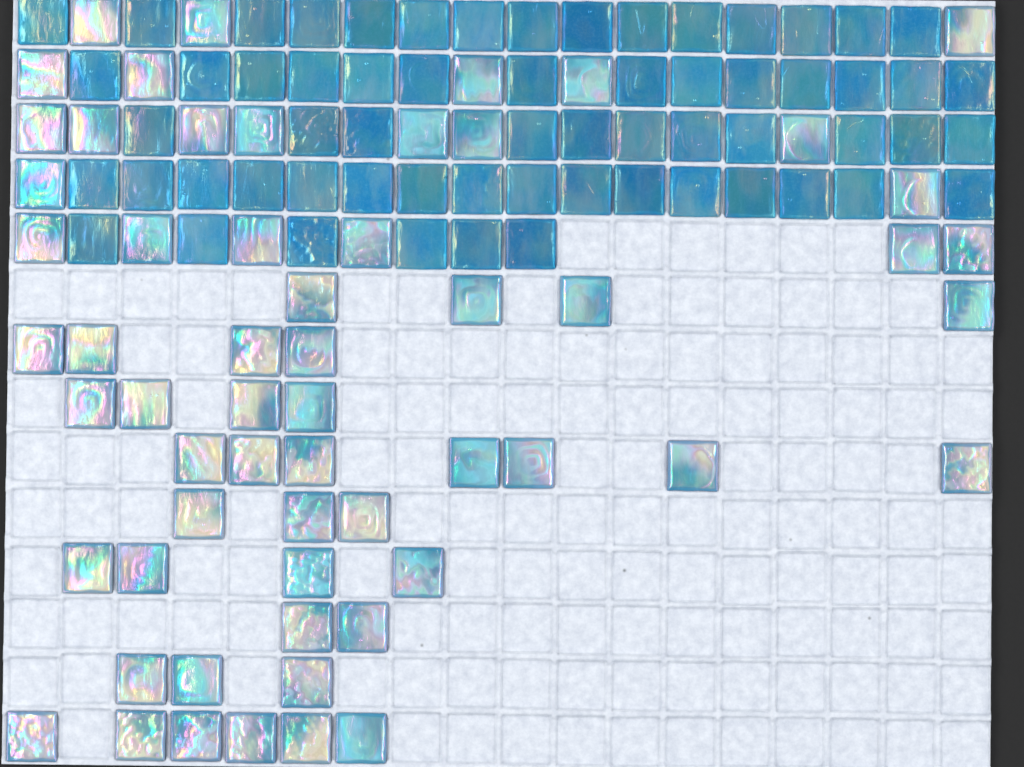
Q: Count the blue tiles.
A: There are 62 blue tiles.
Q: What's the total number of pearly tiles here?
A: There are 59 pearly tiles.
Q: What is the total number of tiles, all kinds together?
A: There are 121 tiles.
